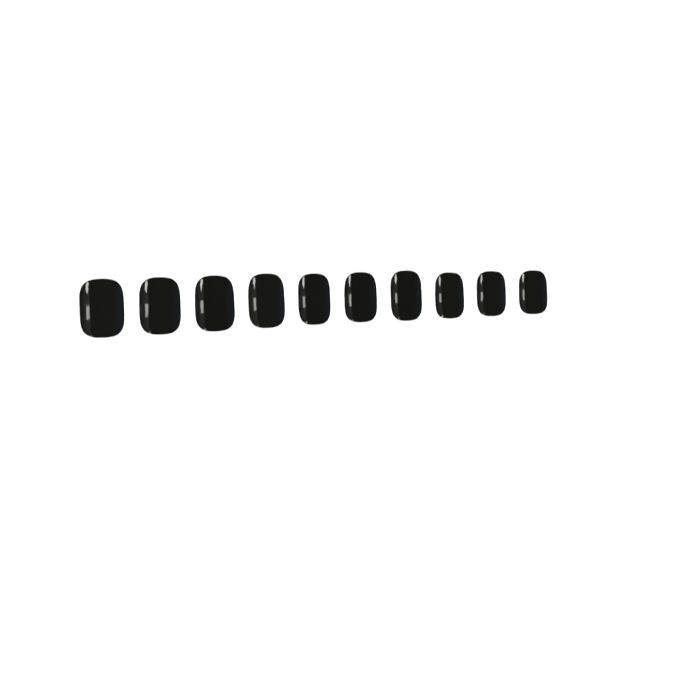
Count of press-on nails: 10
